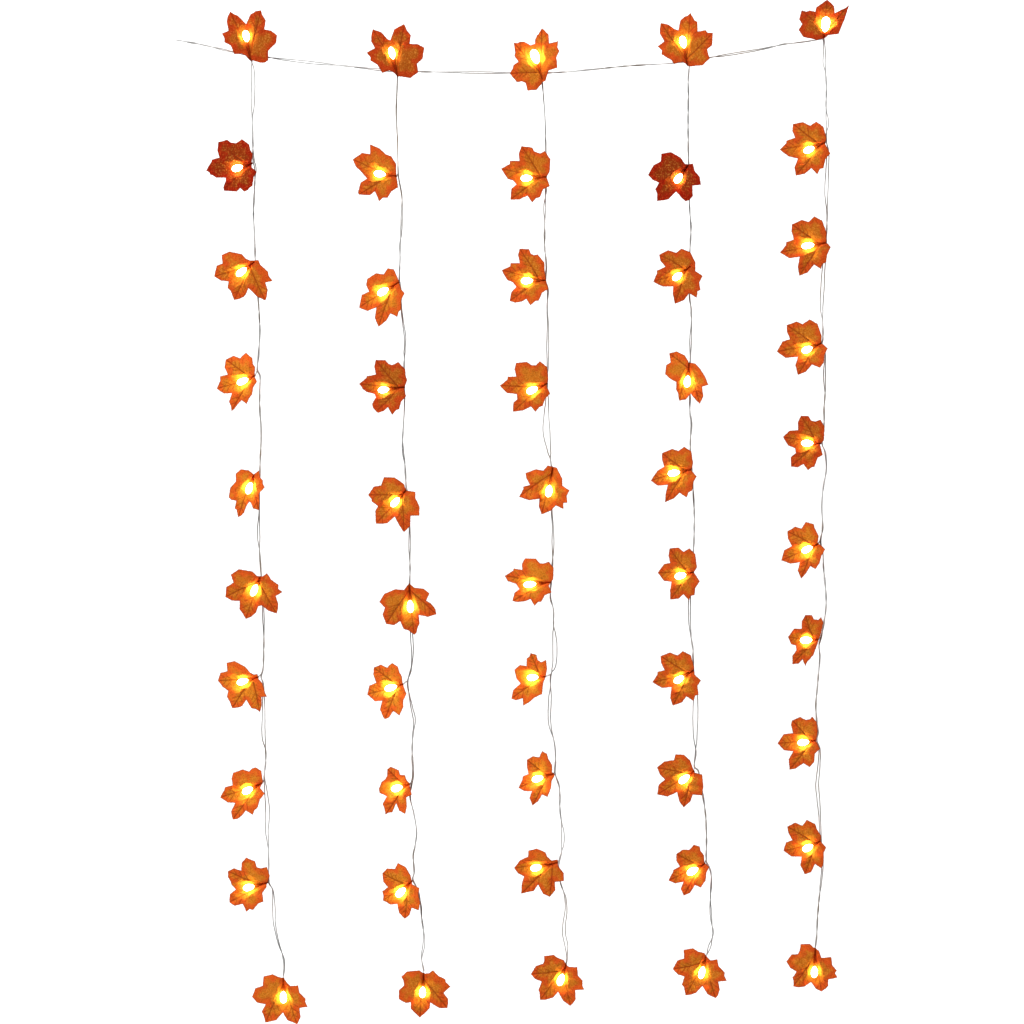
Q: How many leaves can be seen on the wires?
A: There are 50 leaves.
